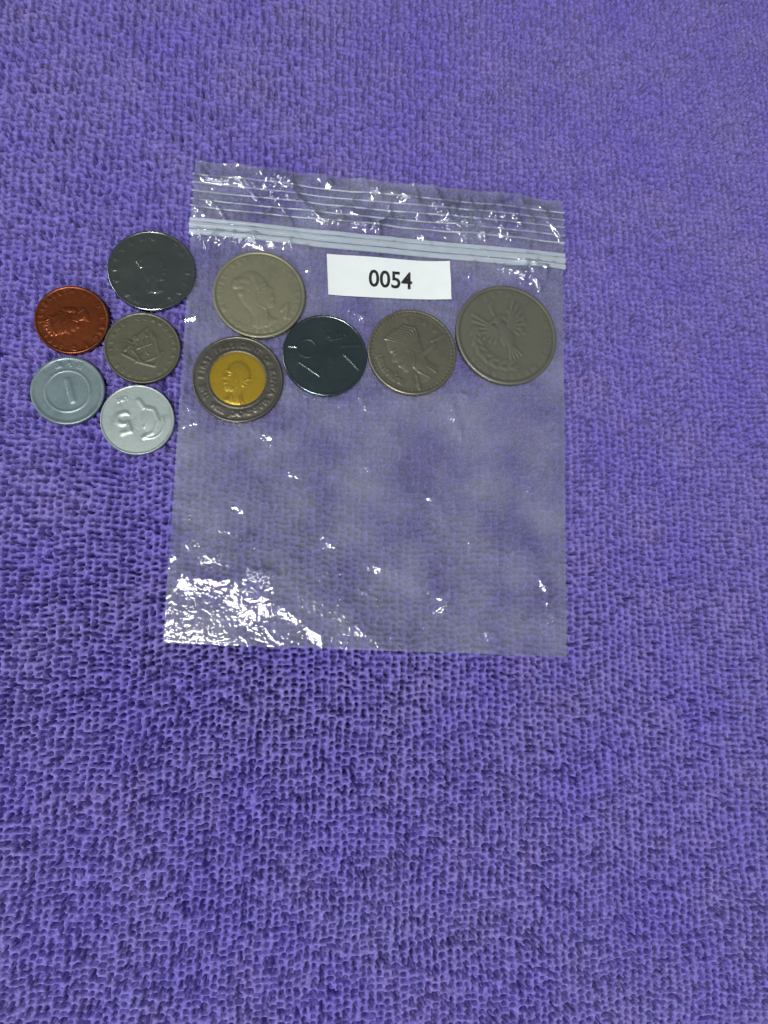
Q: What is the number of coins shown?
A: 10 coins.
